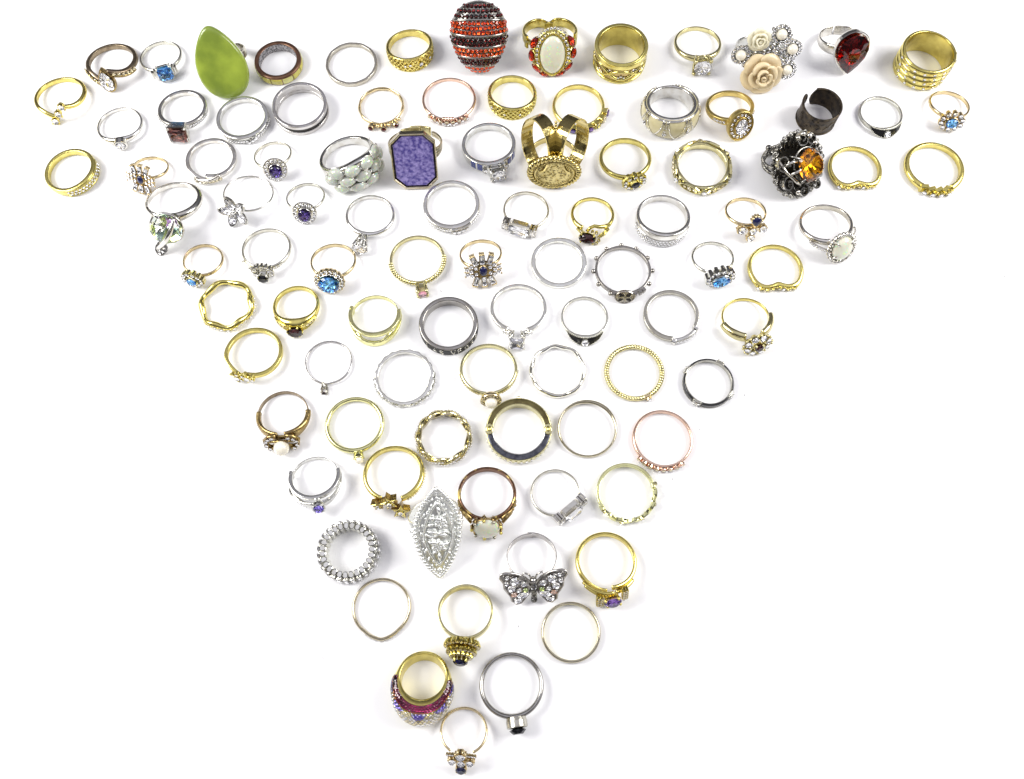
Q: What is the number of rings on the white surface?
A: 95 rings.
